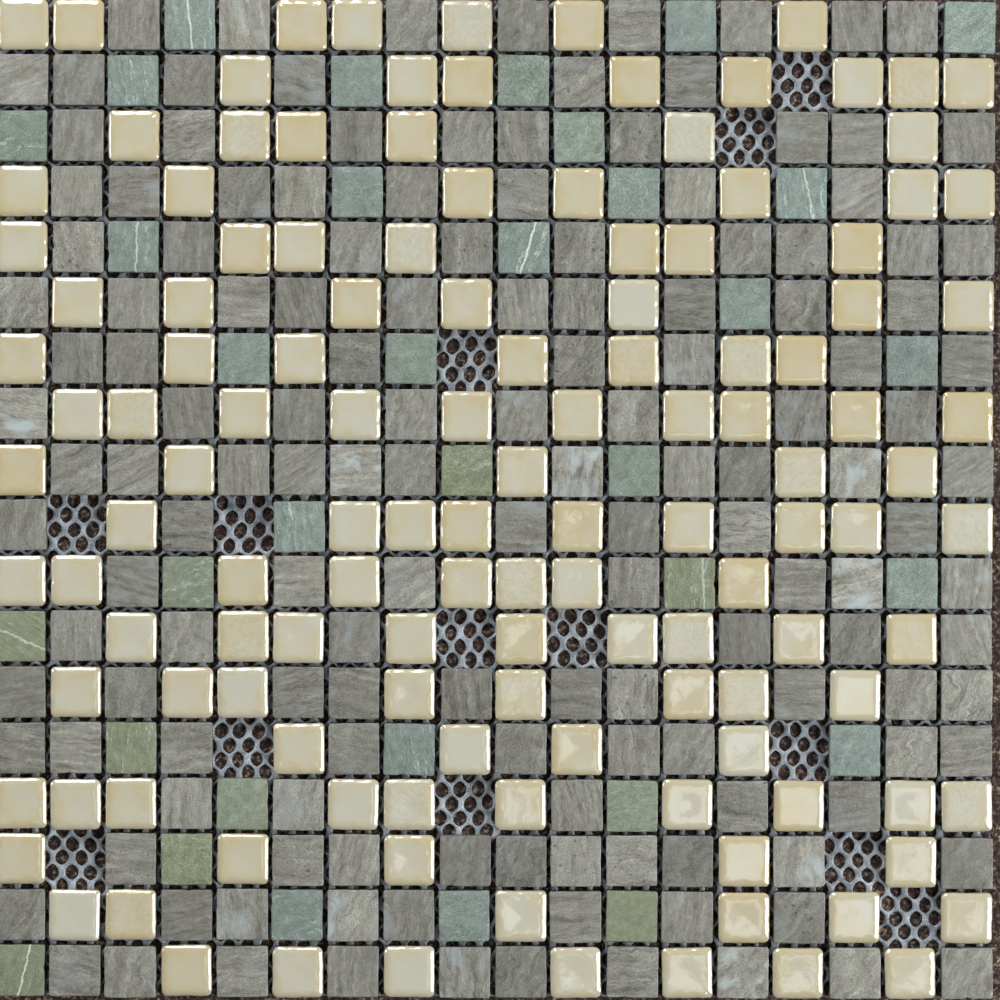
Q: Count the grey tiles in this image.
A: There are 147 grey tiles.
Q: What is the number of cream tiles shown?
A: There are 130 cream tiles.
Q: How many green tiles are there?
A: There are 34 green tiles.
